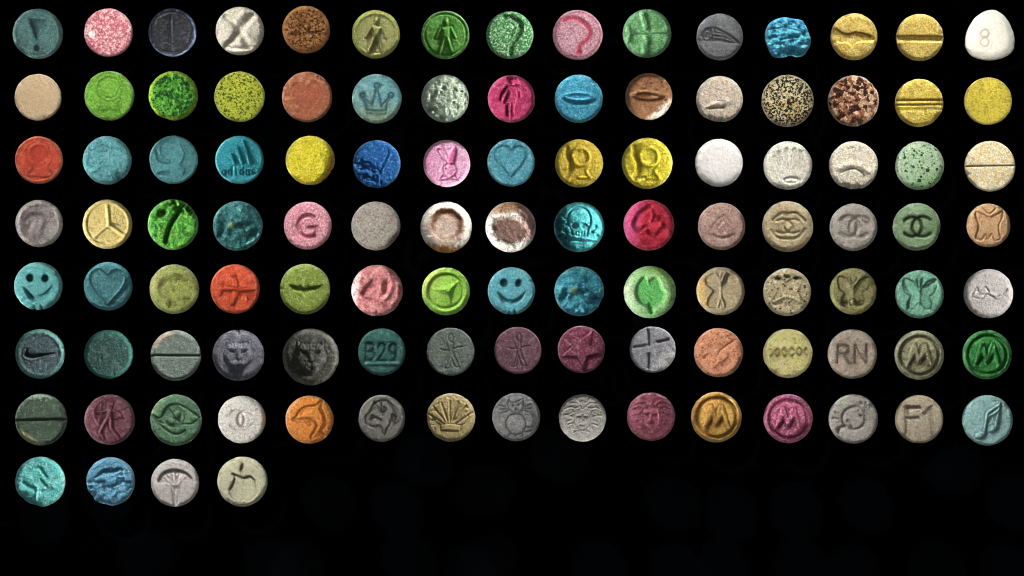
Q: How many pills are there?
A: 109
